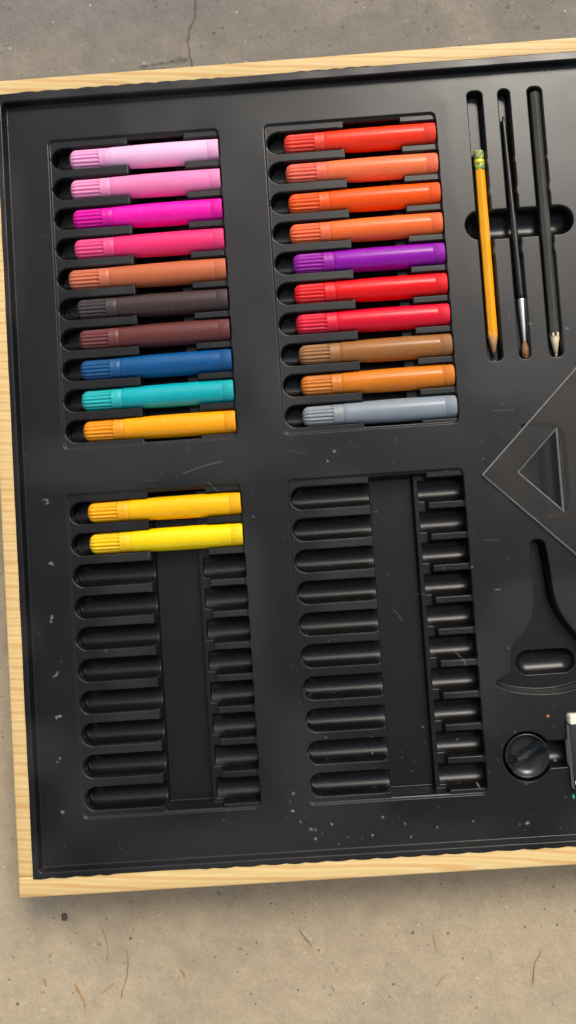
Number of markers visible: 22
